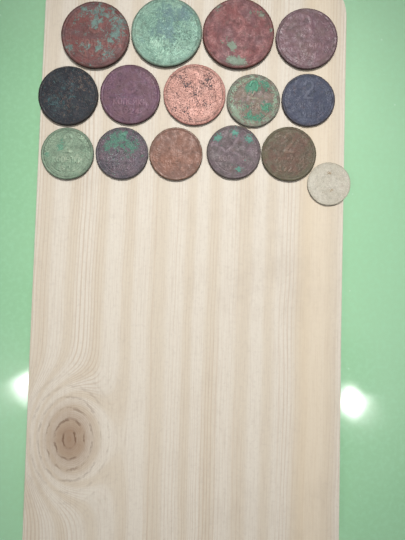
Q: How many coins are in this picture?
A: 15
